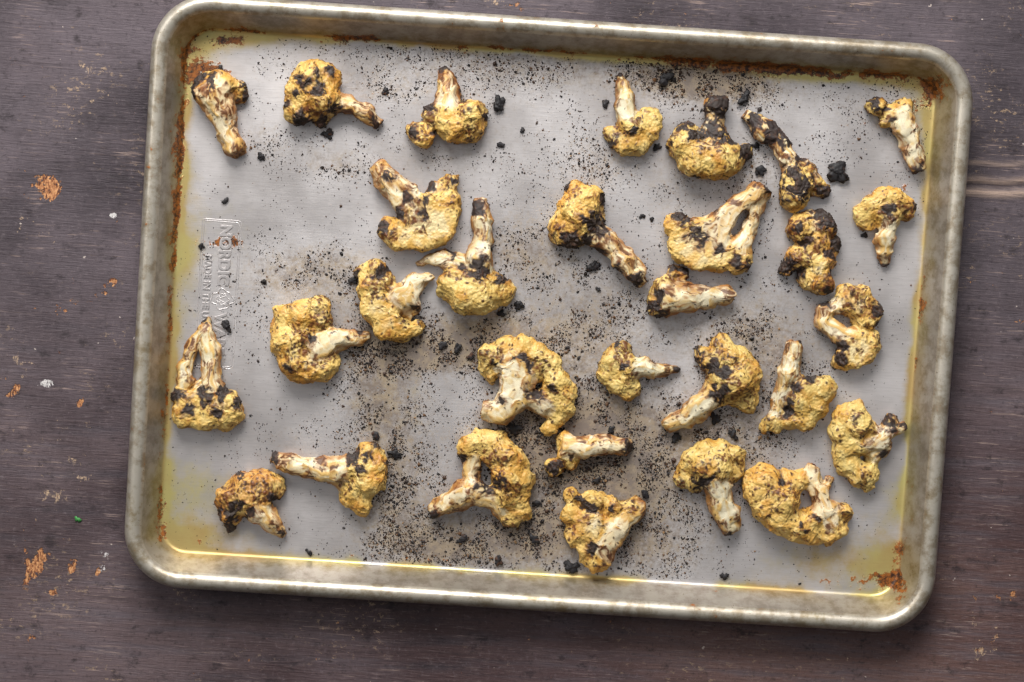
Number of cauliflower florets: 30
